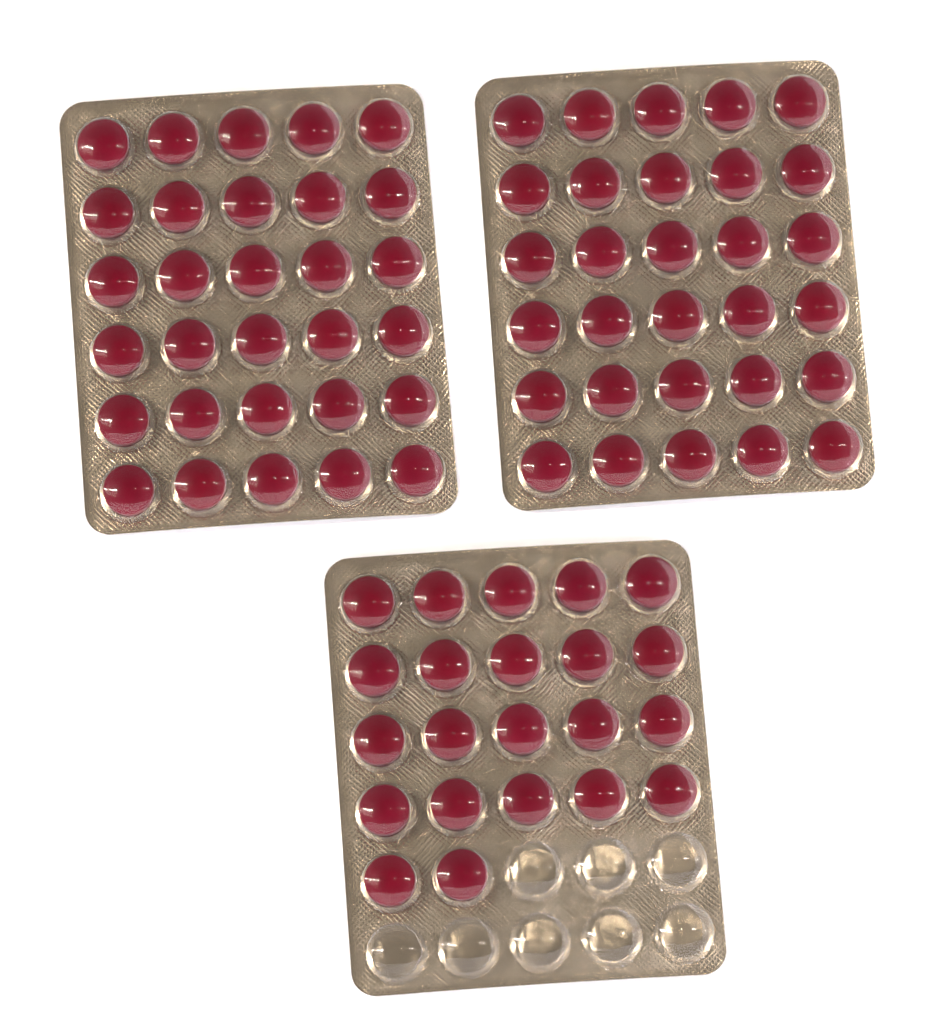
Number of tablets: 82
